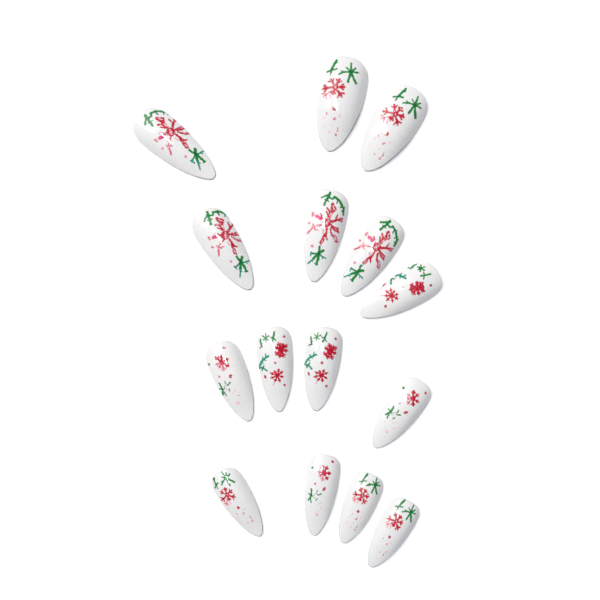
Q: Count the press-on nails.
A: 15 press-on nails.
